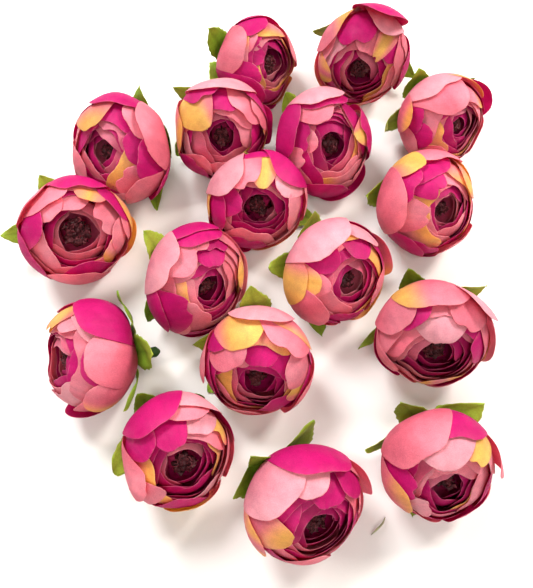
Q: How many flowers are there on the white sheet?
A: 17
